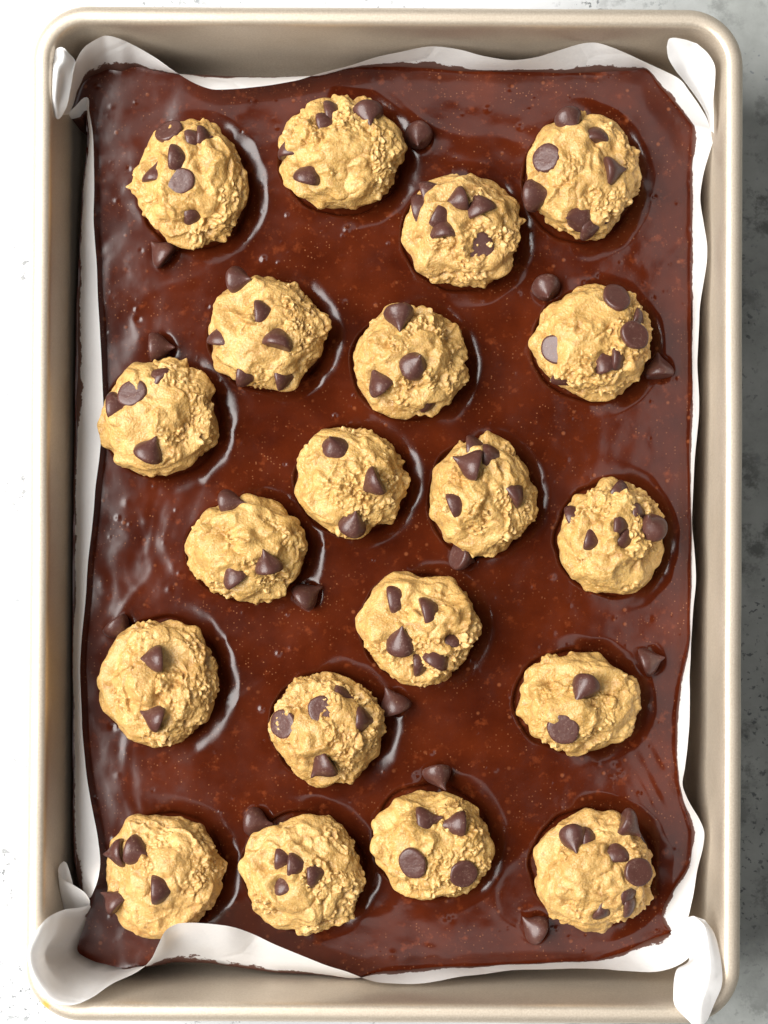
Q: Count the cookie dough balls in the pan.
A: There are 20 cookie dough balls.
